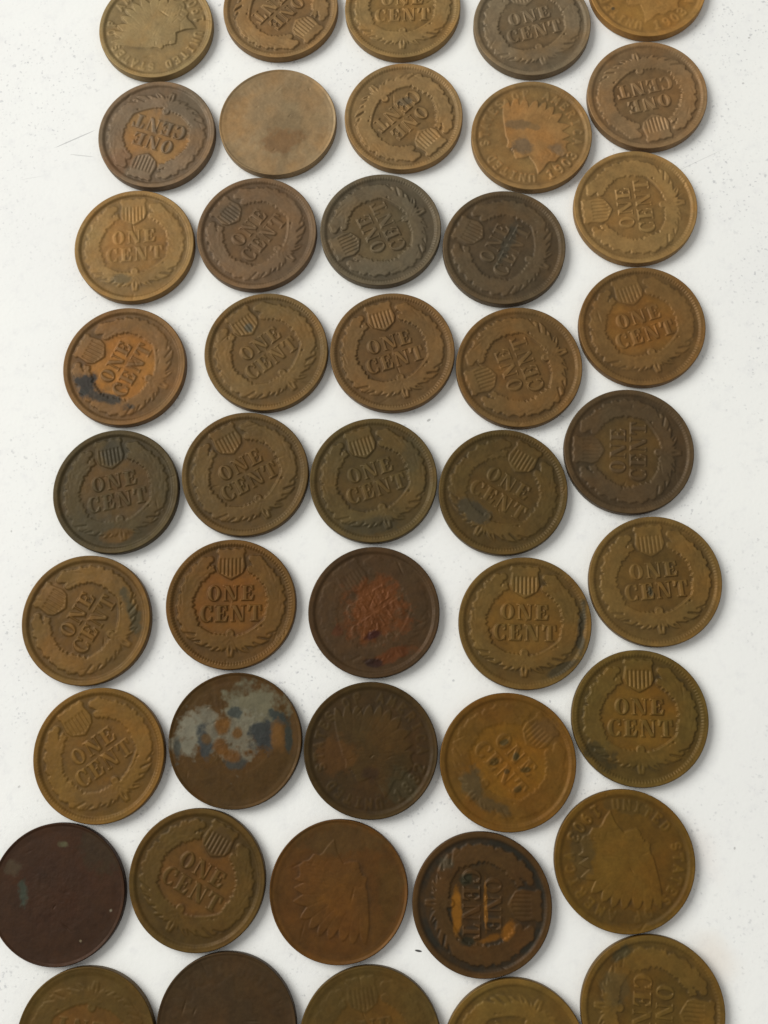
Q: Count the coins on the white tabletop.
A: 45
